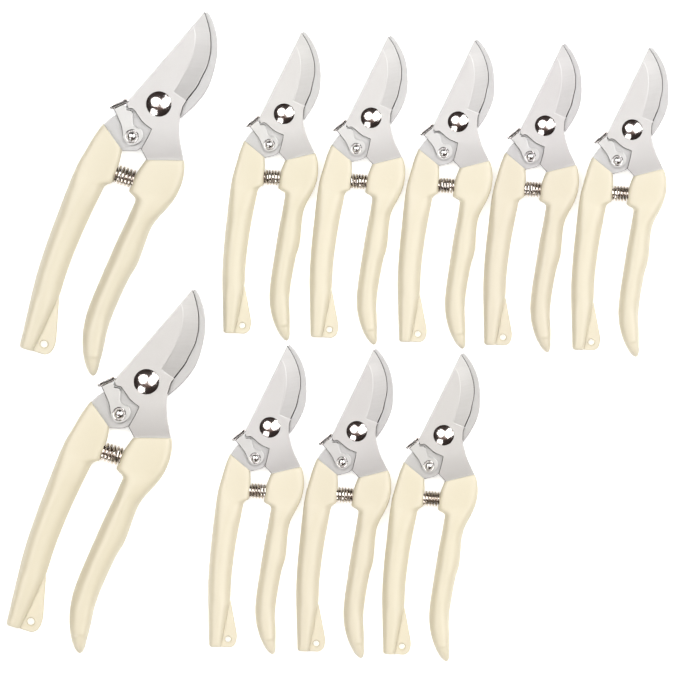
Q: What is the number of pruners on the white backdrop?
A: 10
